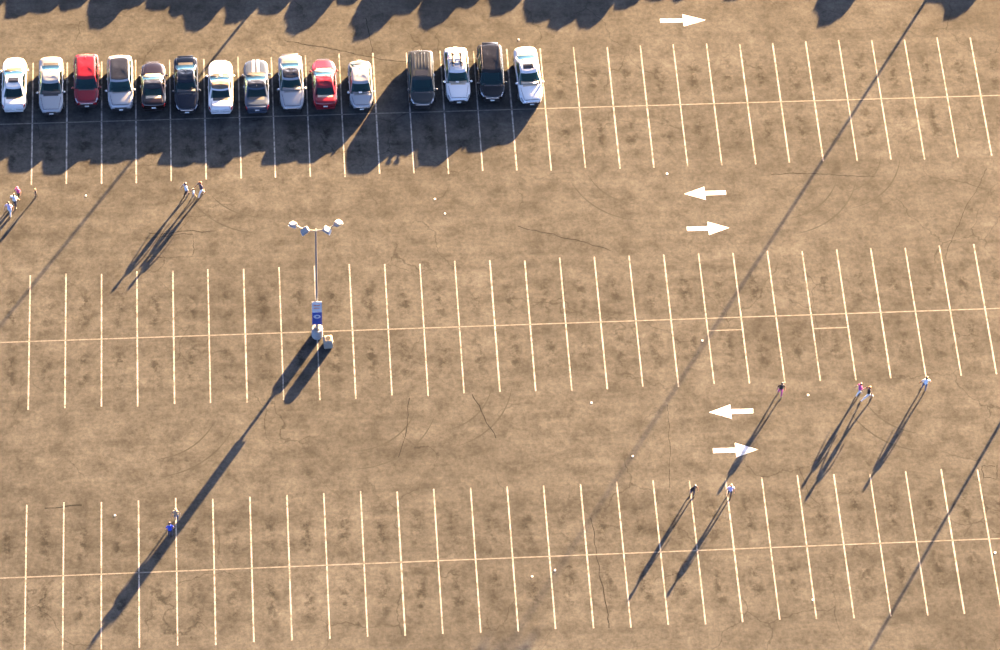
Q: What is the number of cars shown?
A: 15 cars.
